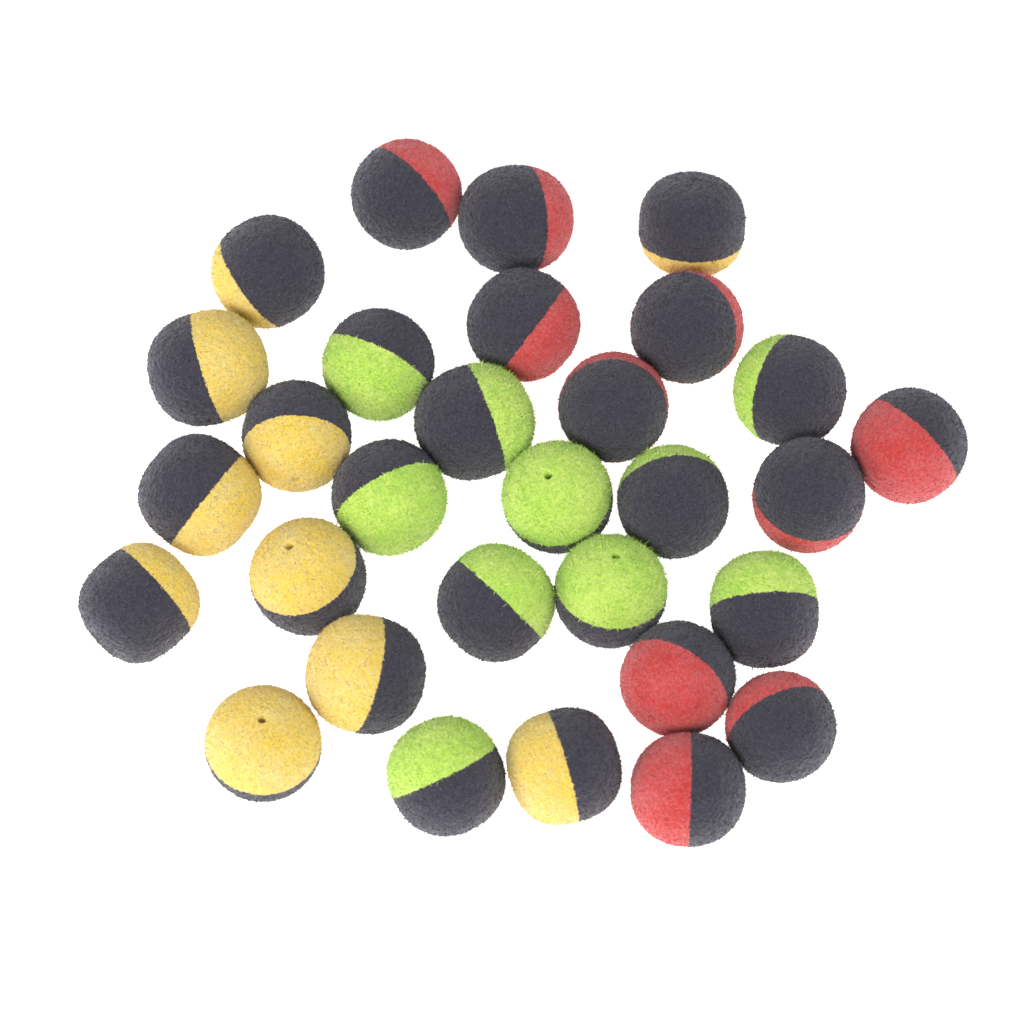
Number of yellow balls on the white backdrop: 10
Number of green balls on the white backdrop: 10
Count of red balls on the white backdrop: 10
